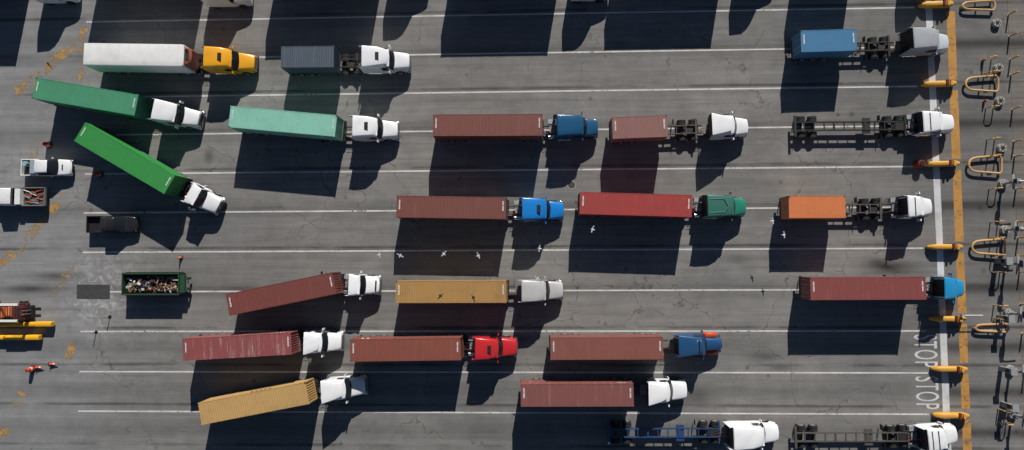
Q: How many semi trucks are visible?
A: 22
